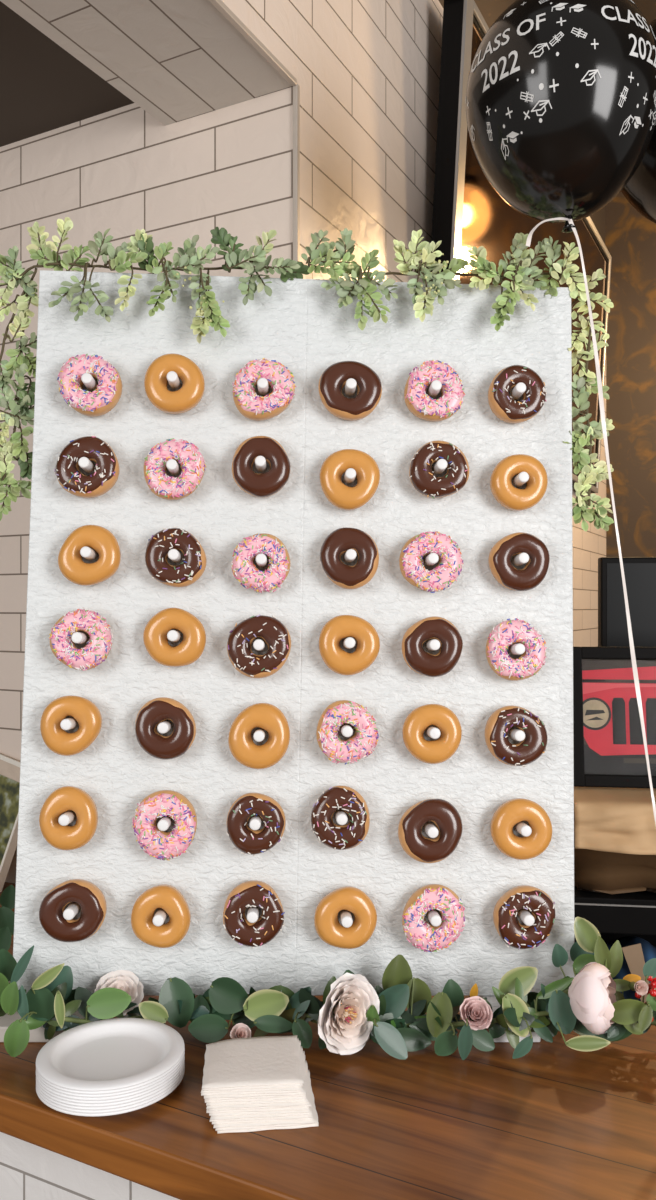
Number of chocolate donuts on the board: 18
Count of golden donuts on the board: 13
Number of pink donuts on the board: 11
